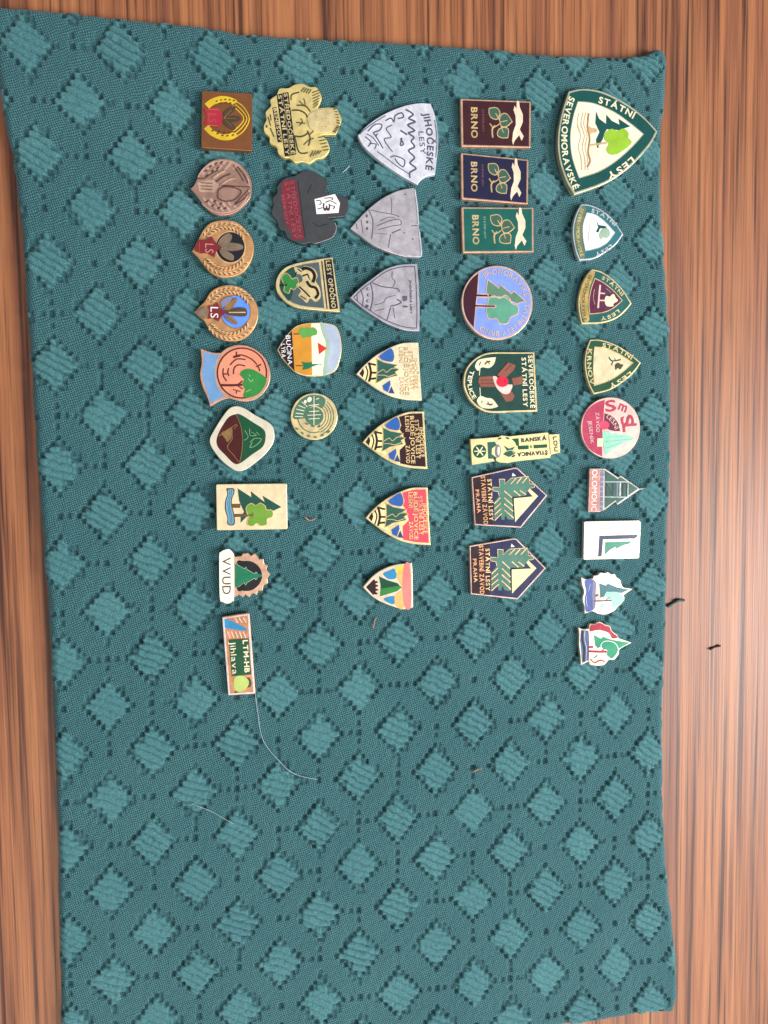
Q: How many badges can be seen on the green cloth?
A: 38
